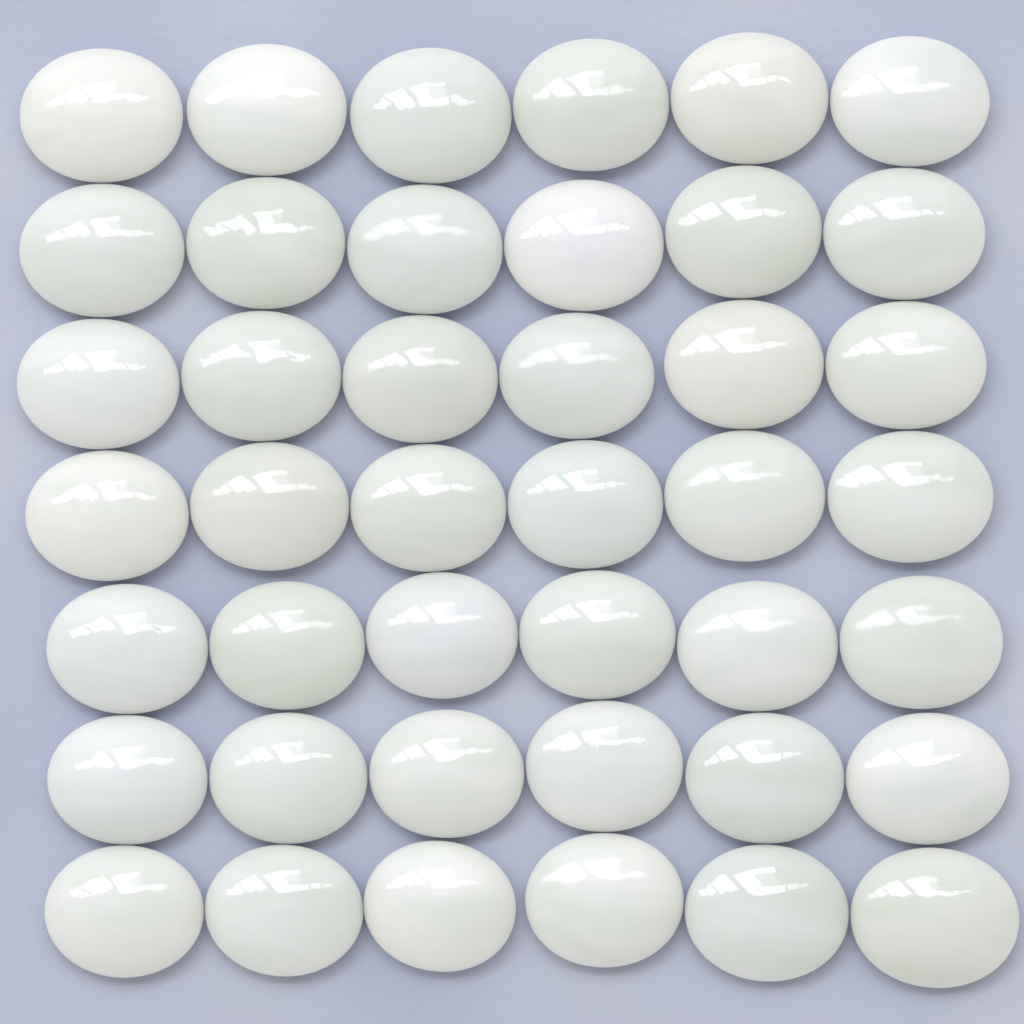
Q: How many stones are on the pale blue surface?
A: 42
